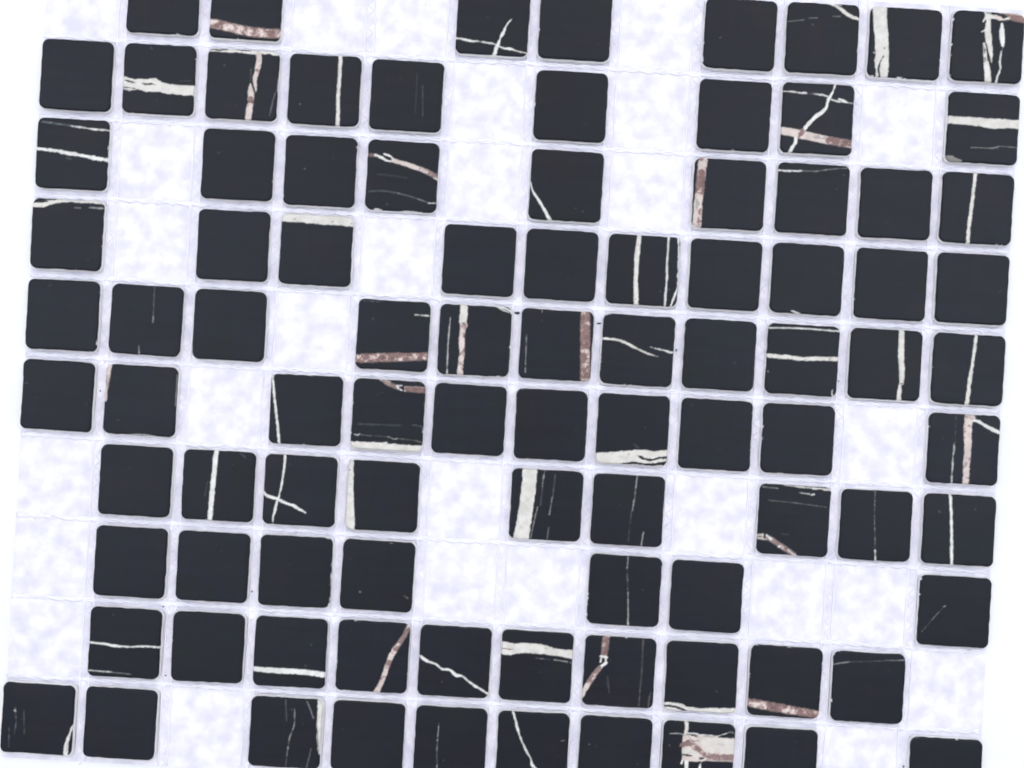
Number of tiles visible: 93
